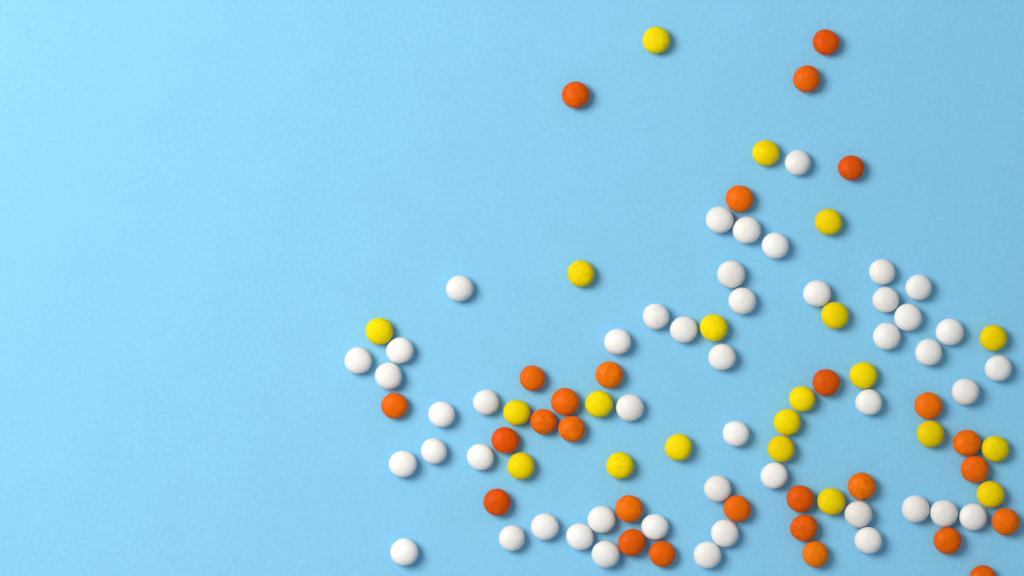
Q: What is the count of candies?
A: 97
